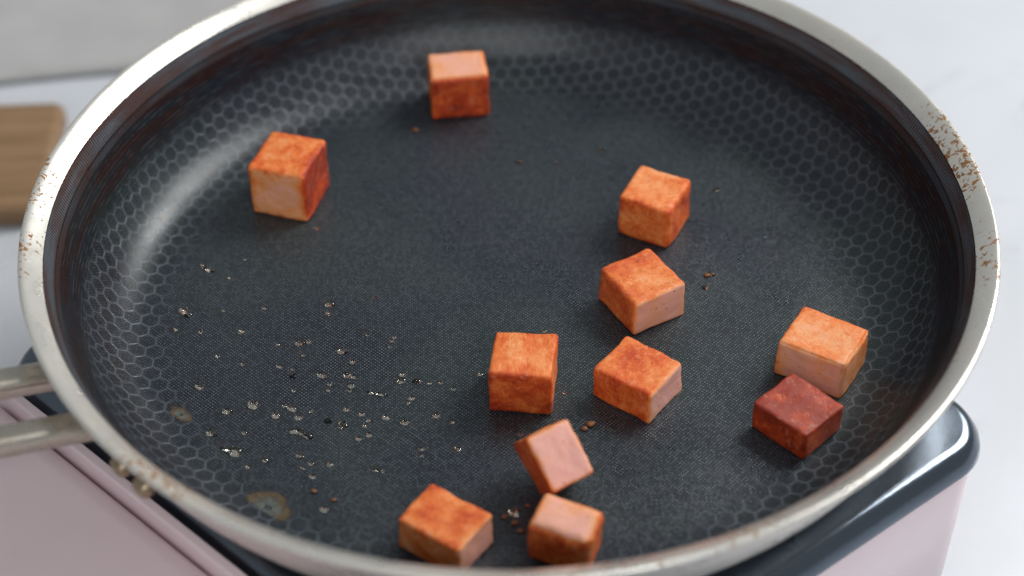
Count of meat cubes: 11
